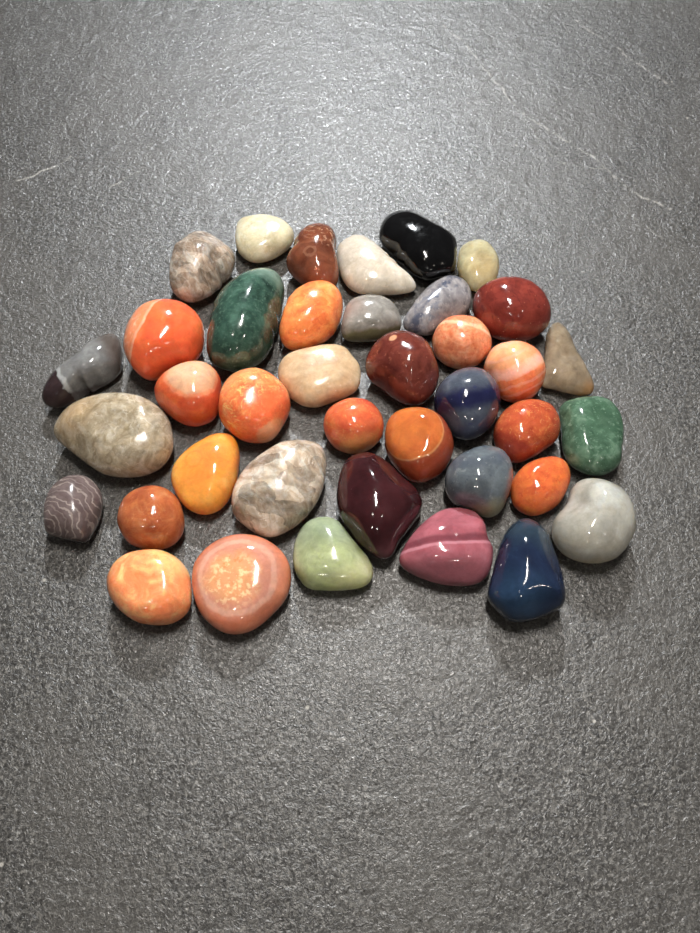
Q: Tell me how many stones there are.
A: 39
